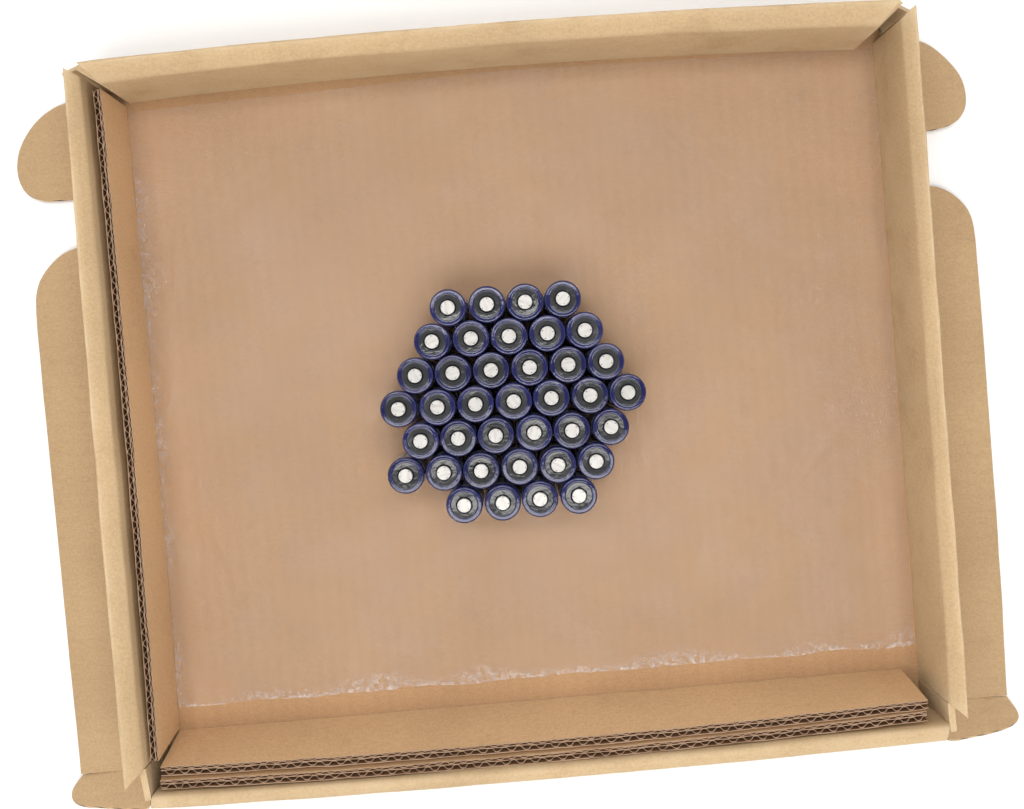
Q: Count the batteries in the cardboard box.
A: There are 38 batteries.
